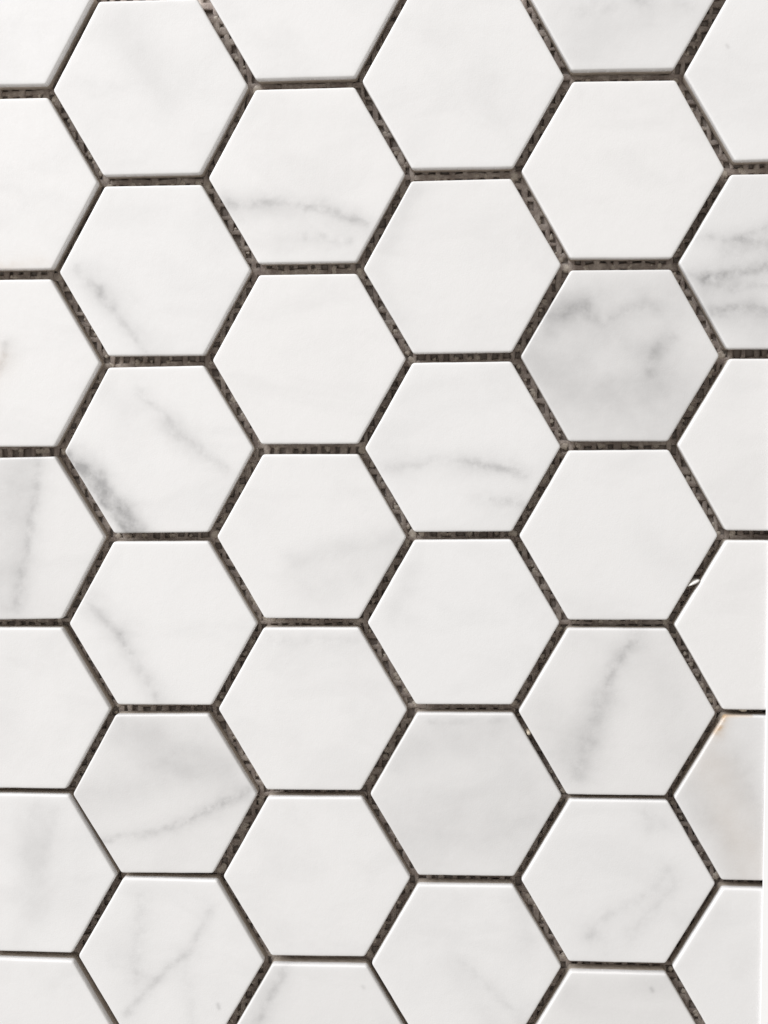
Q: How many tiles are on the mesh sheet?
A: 39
